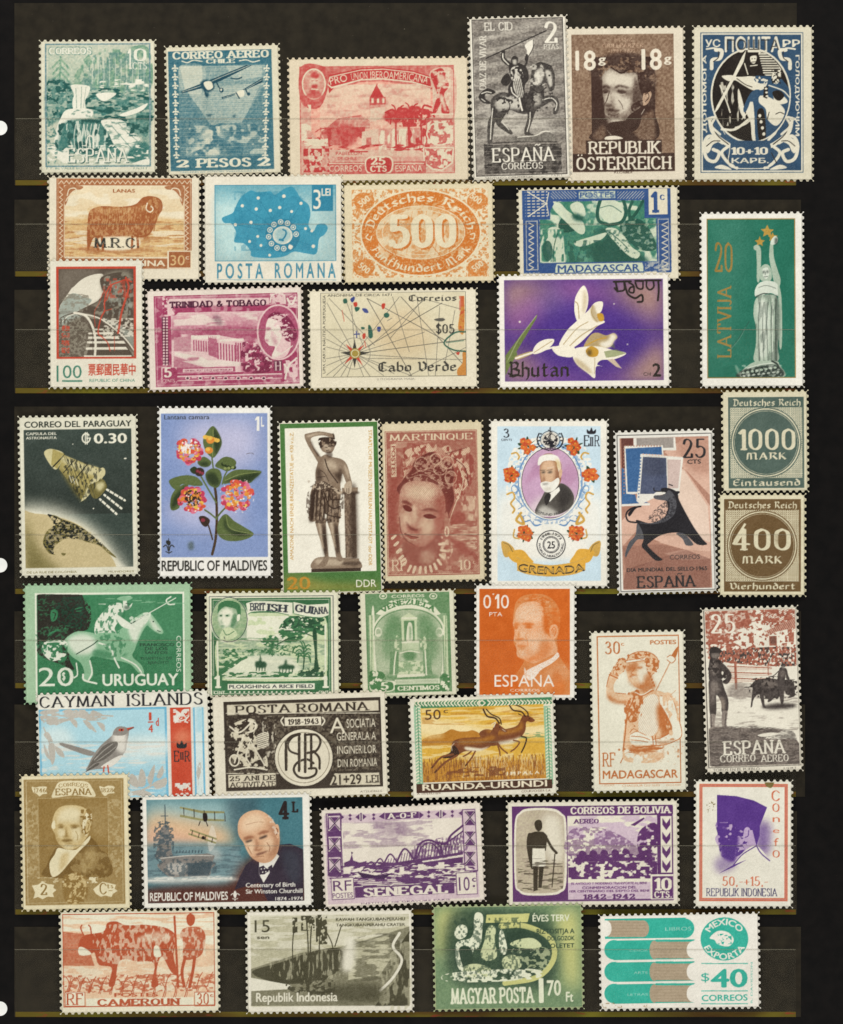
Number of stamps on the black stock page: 41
